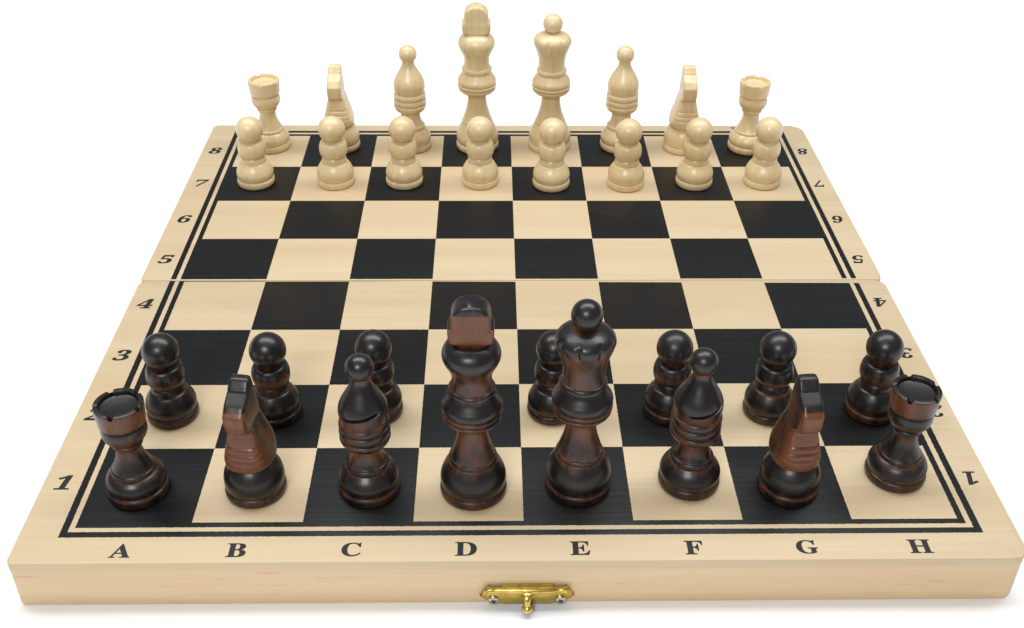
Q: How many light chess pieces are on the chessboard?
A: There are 16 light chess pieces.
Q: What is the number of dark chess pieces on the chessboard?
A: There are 15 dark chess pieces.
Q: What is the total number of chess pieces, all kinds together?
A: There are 31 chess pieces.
